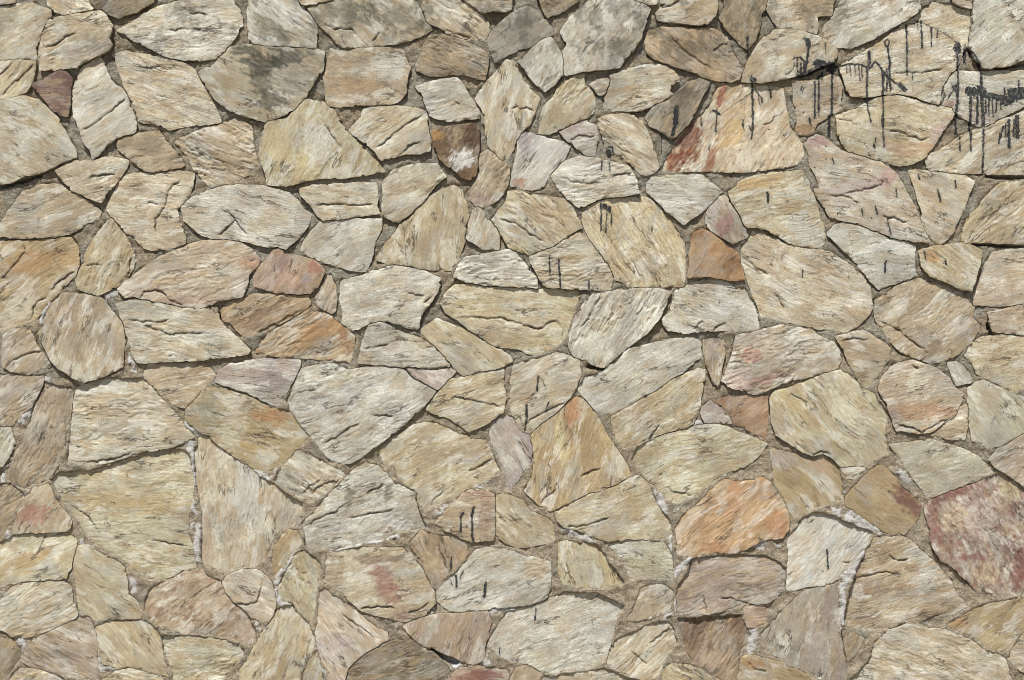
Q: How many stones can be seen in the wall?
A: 181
